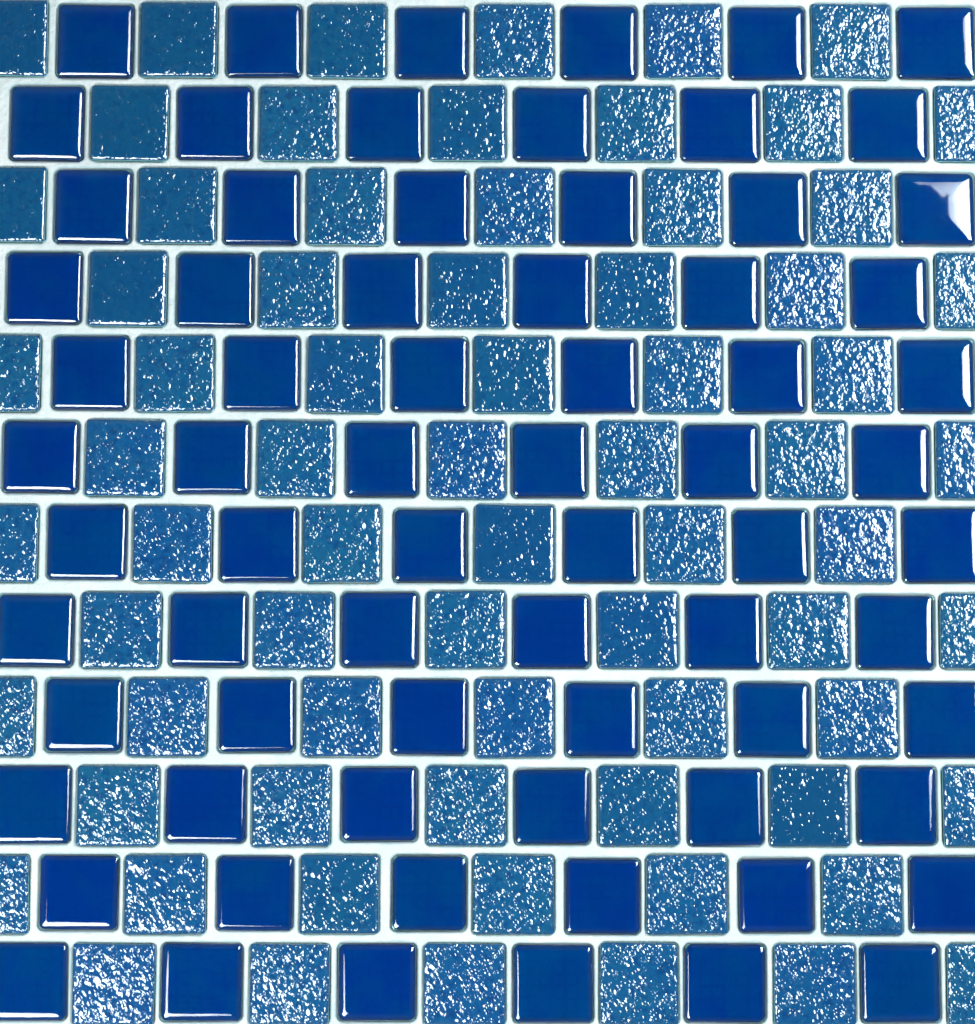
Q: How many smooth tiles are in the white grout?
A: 72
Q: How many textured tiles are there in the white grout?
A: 72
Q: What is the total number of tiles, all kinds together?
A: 144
